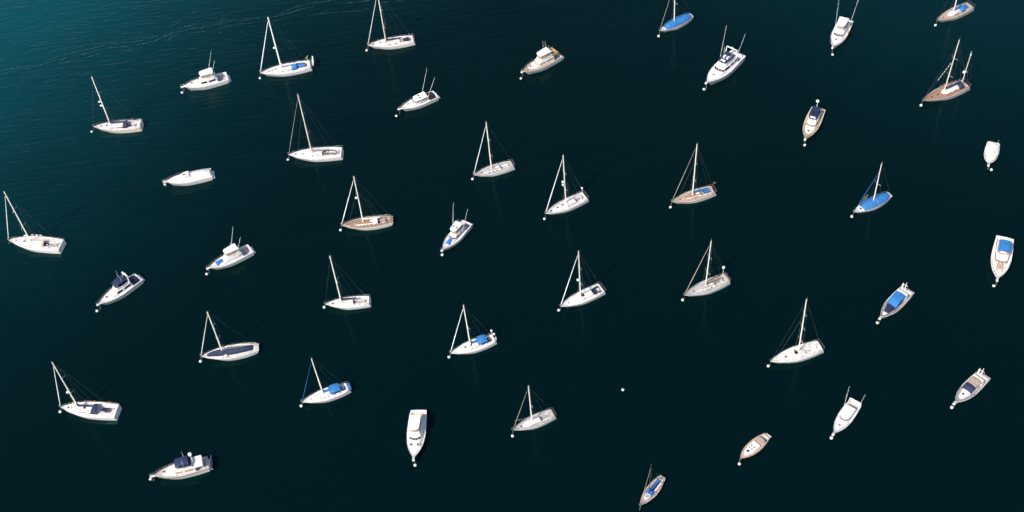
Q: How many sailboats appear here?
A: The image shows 23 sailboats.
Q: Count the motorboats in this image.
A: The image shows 18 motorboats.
